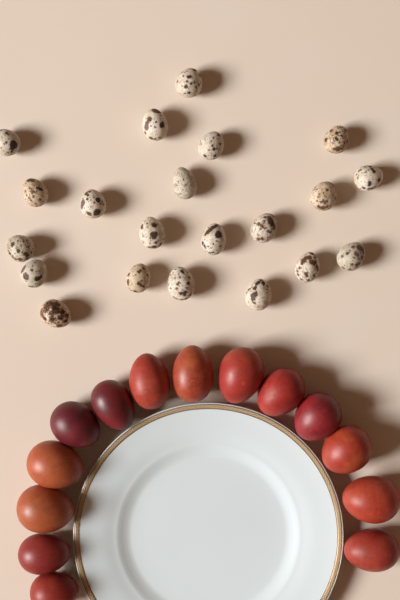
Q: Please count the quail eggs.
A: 21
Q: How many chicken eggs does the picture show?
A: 14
